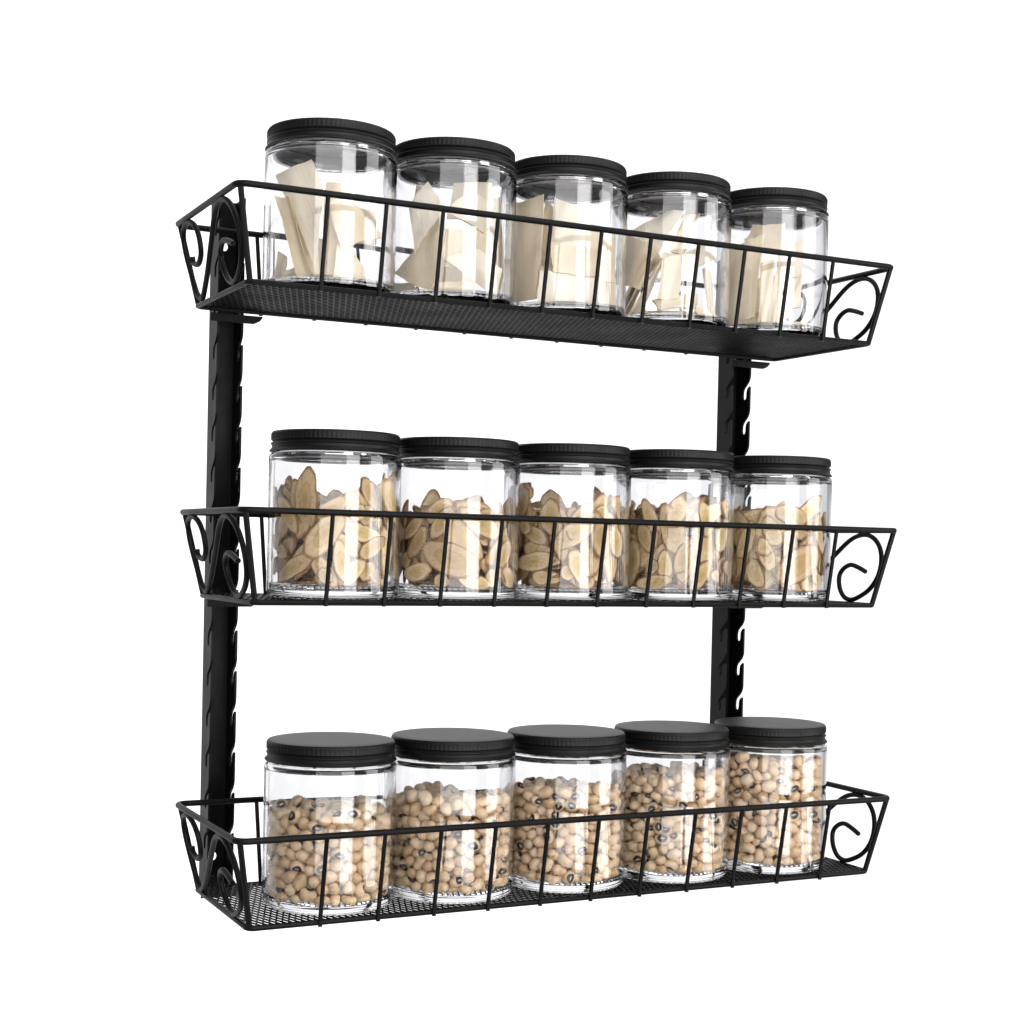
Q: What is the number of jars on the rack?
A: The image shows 15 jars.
